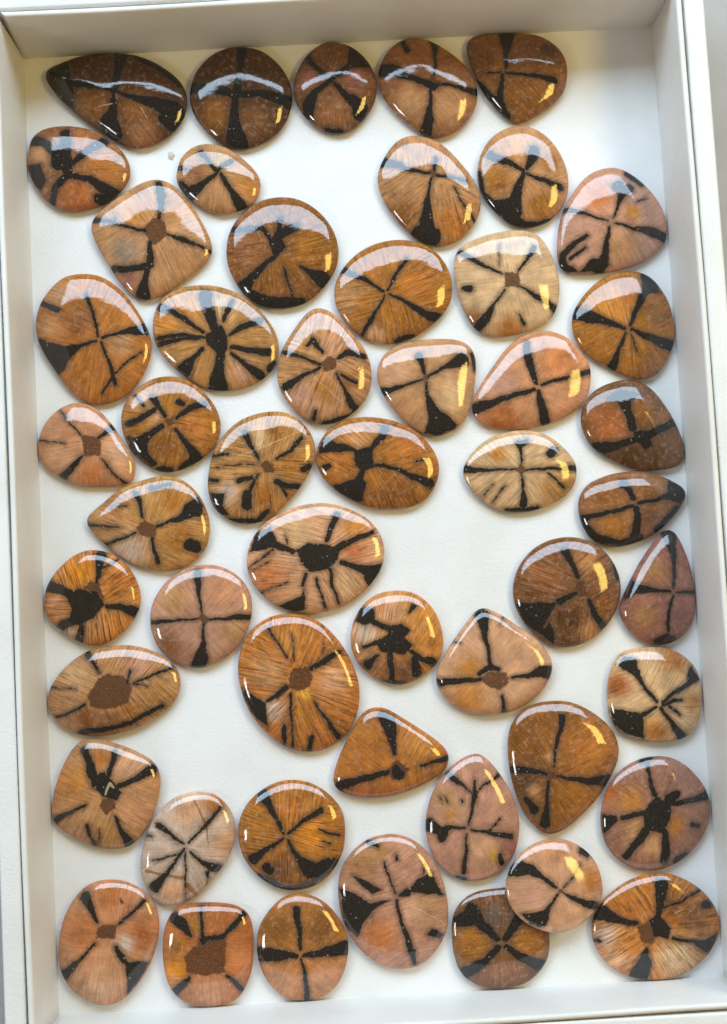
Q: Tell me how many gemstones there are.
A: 52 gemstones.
